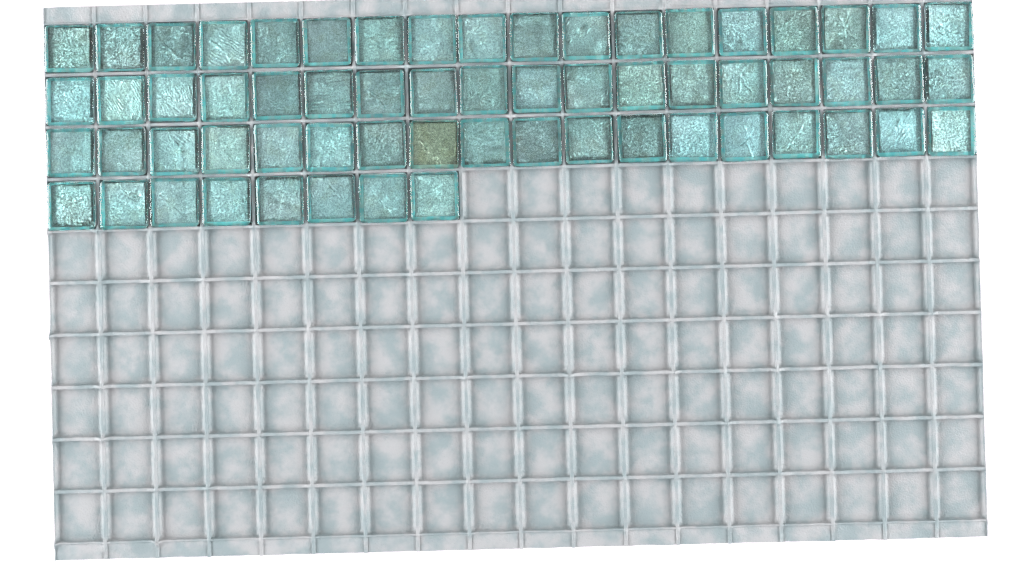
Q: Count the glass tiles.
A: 62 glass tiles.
